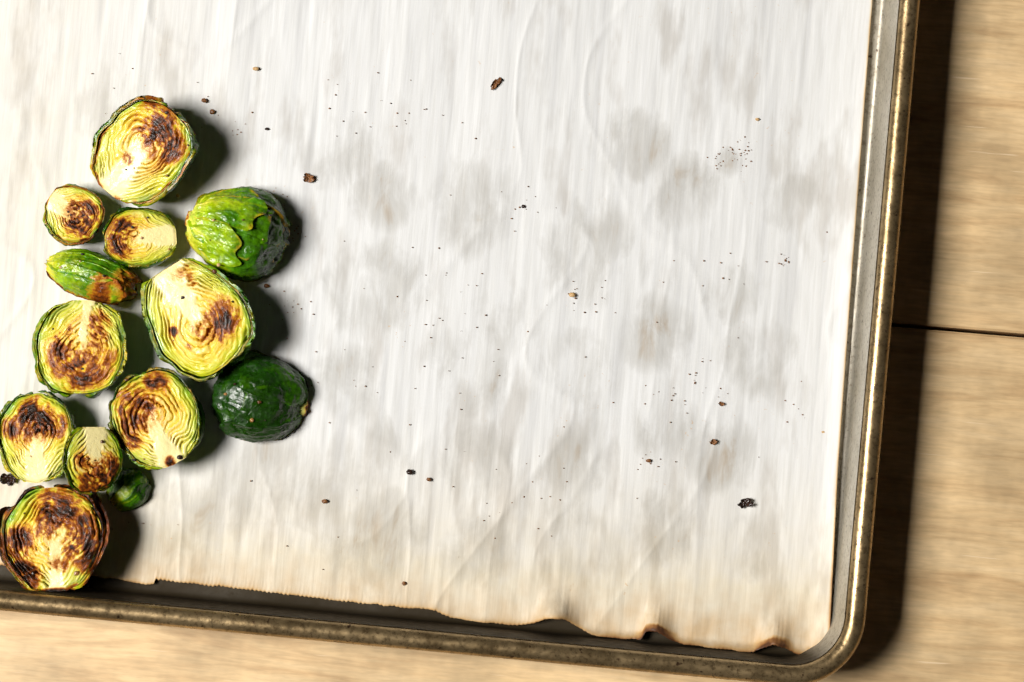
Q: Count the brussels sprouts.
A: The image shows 13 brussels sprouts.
